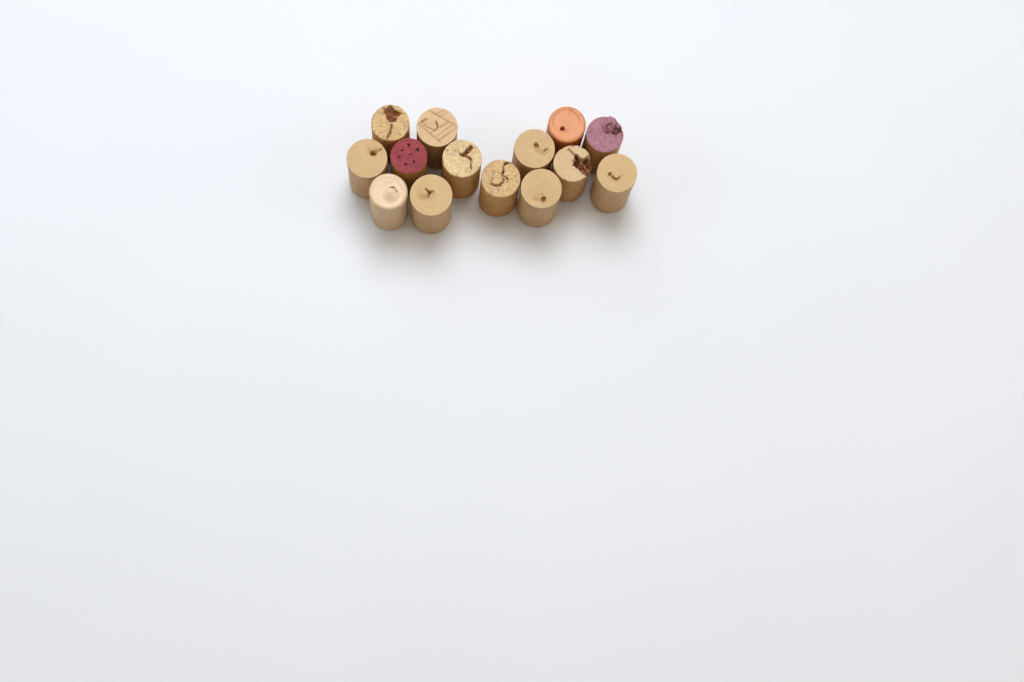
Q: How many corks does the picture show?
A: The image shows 14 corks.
